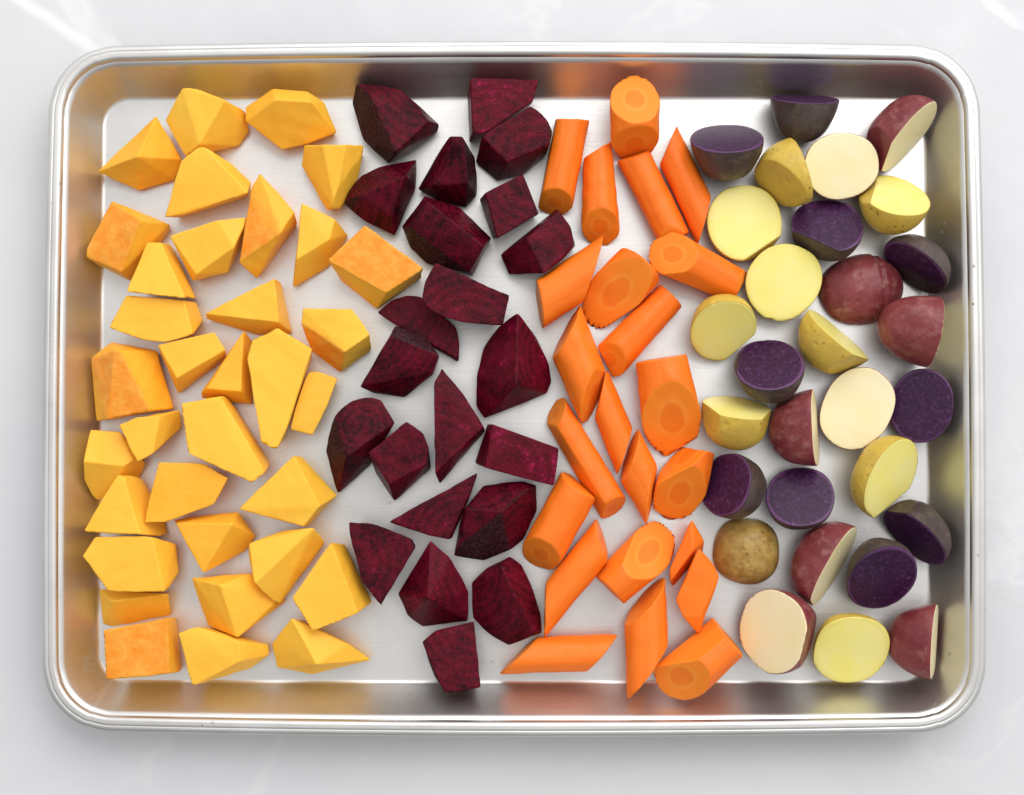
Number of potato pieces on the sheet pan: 29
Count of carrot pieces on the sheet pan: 23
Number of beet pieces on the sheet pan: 22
